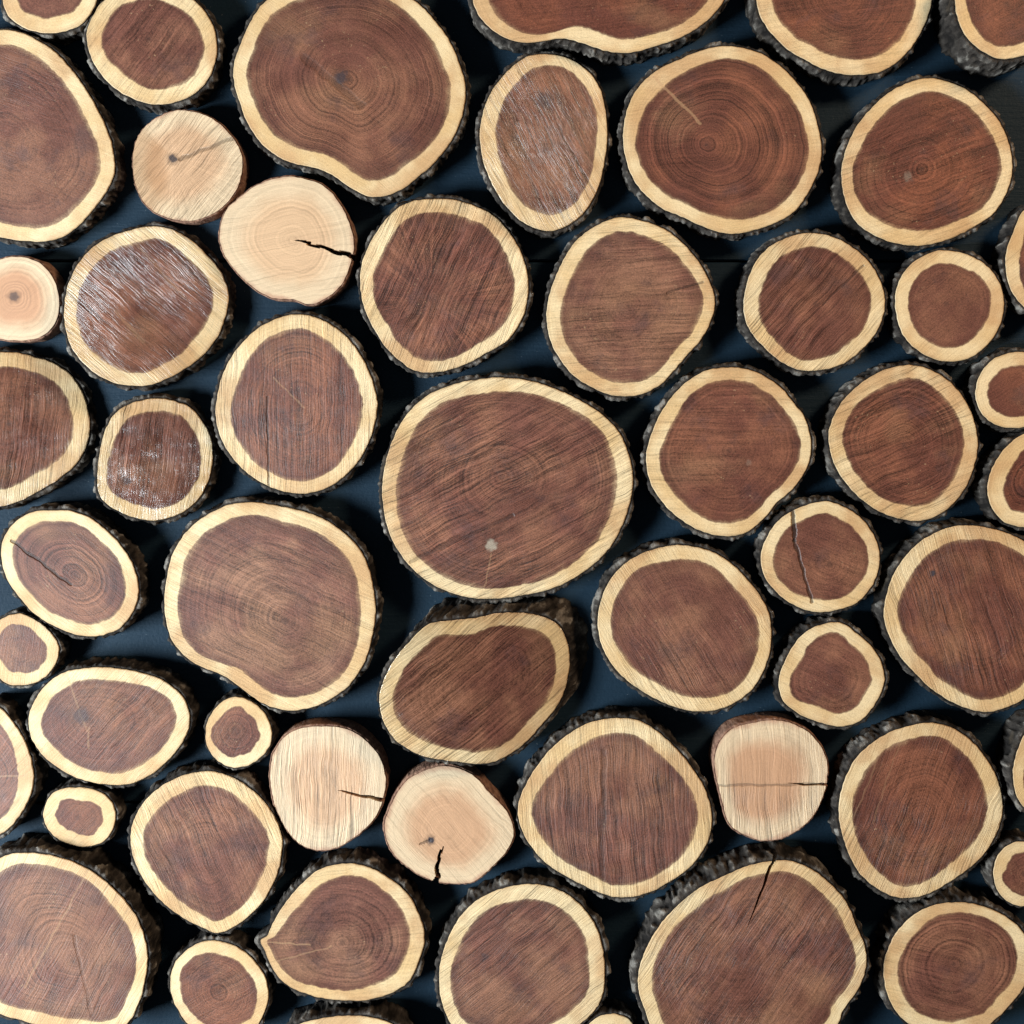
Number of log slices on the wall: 55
